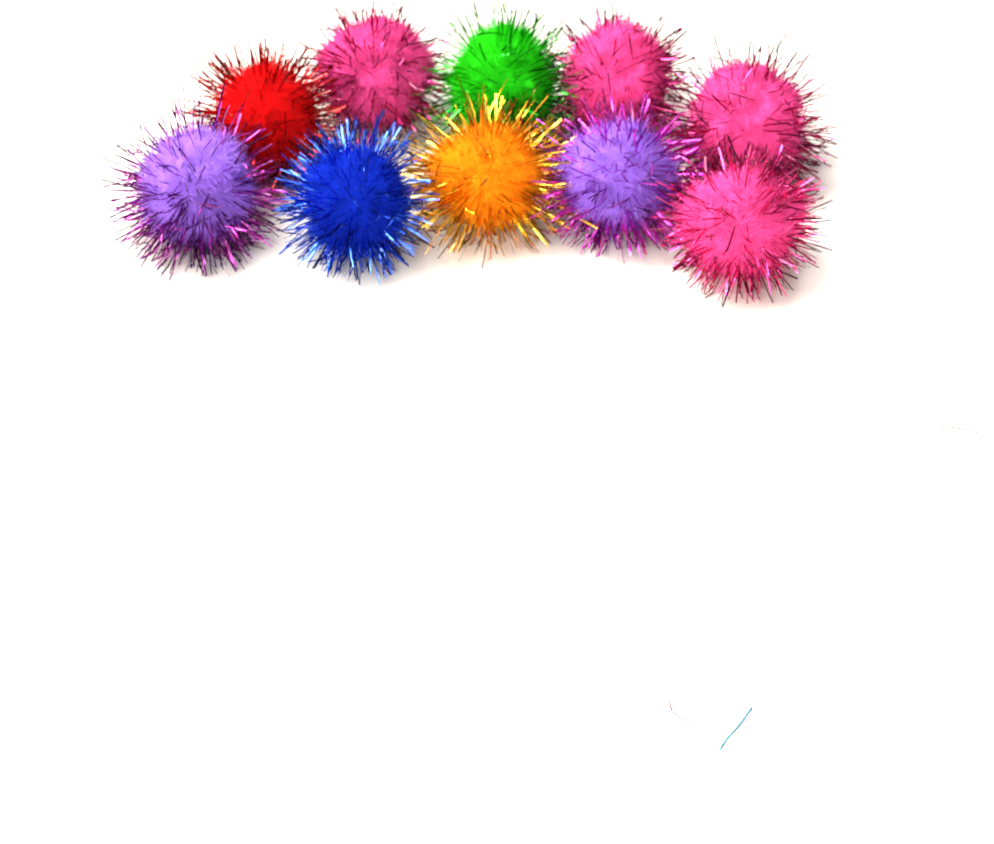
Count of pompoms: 10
